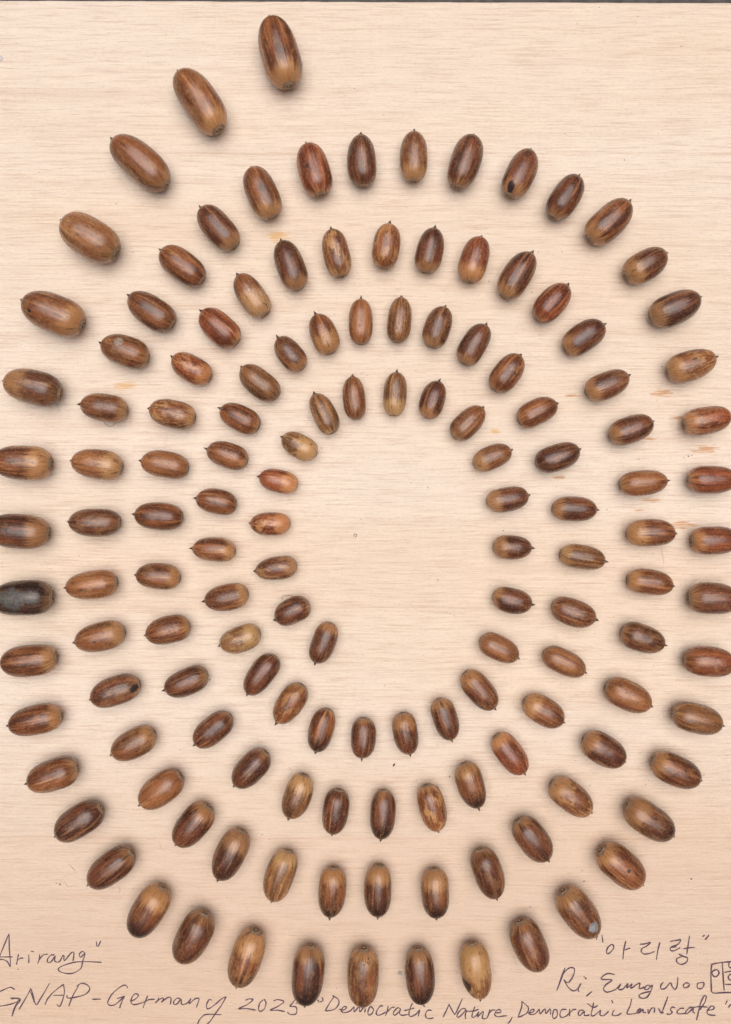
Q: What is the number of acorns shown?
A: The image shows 141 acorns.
